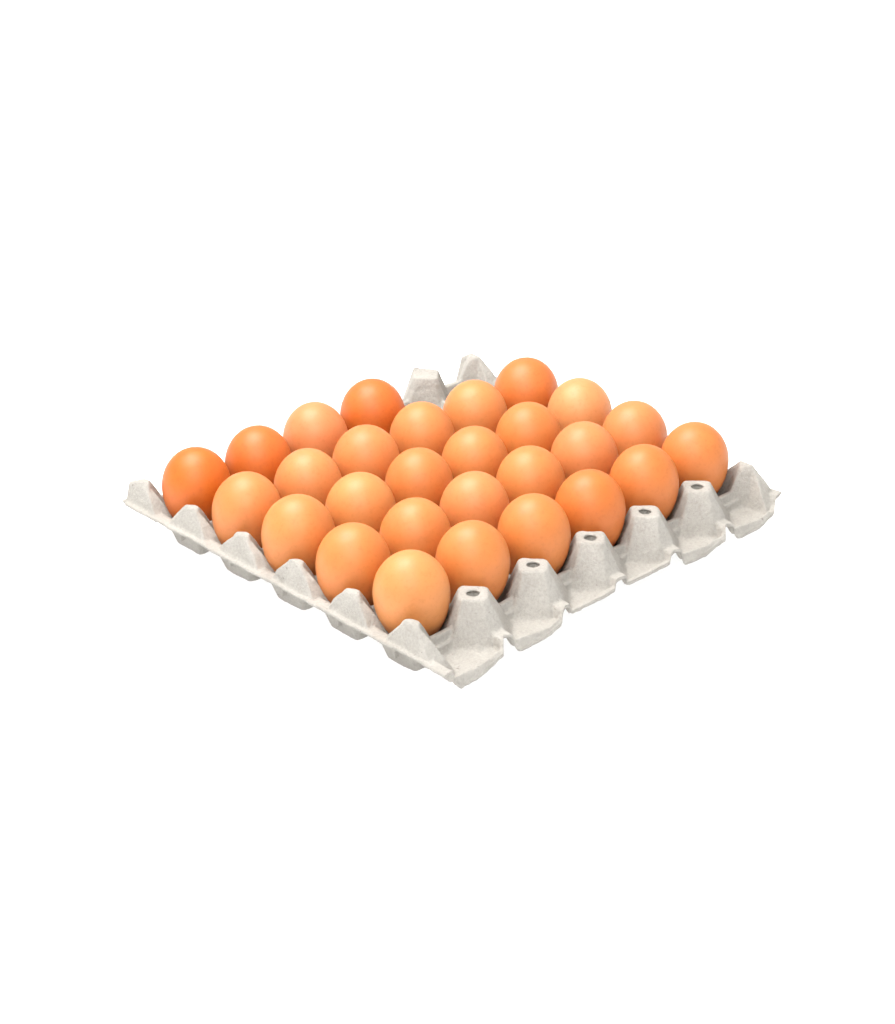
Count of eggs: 28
